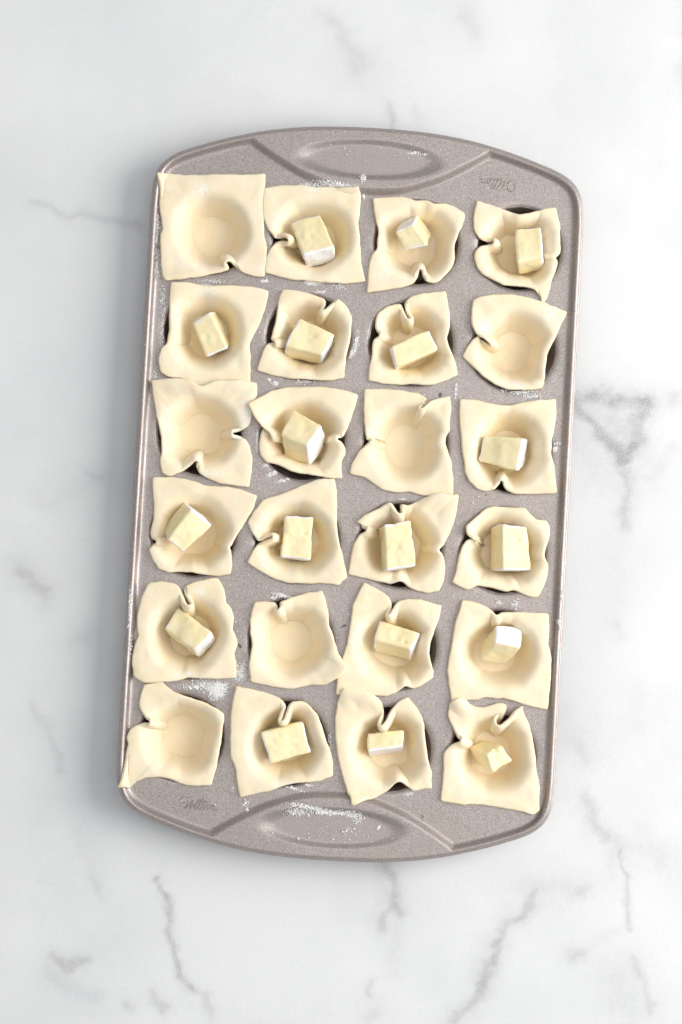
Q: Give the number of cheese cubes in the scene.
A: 18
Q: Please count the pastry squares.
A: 24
